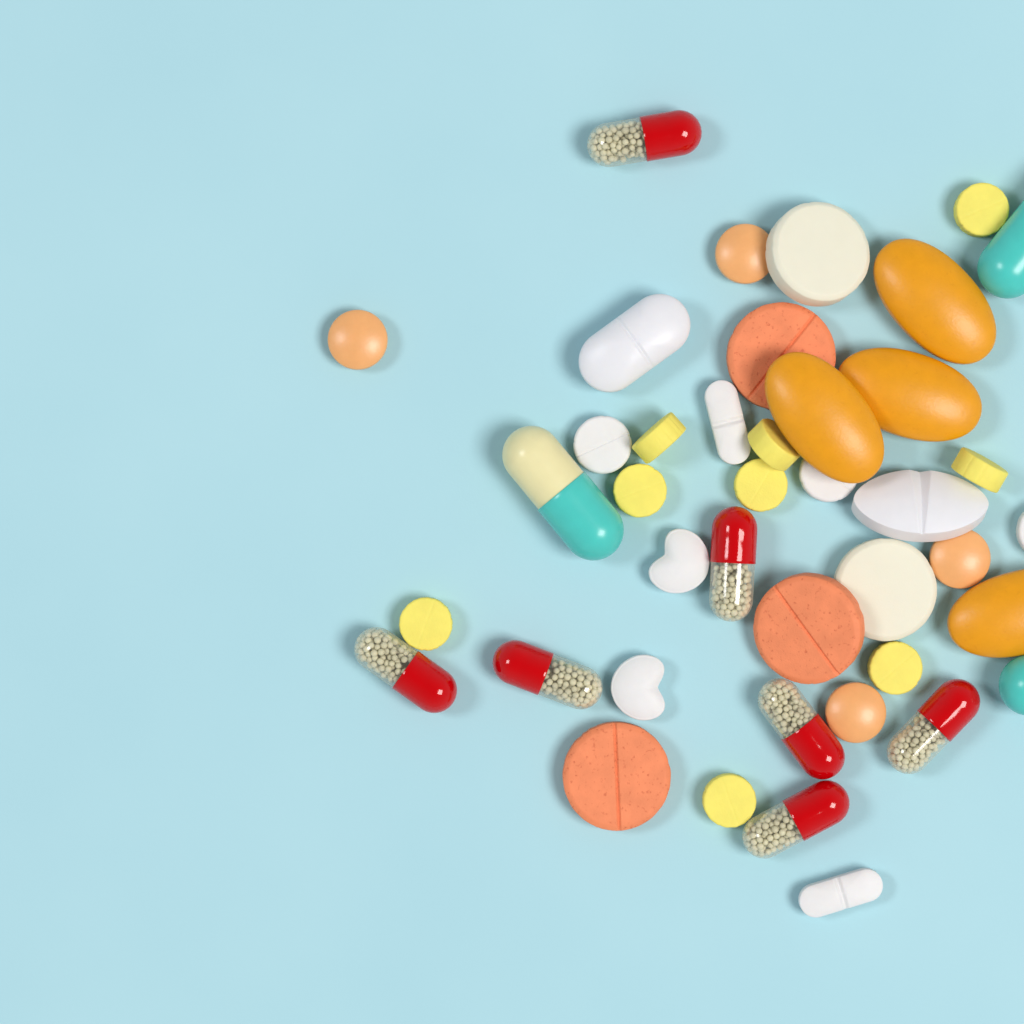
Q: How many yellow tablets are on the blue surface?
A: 9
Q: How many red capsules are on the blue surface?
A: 7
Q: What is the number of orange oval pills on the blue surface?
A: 4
